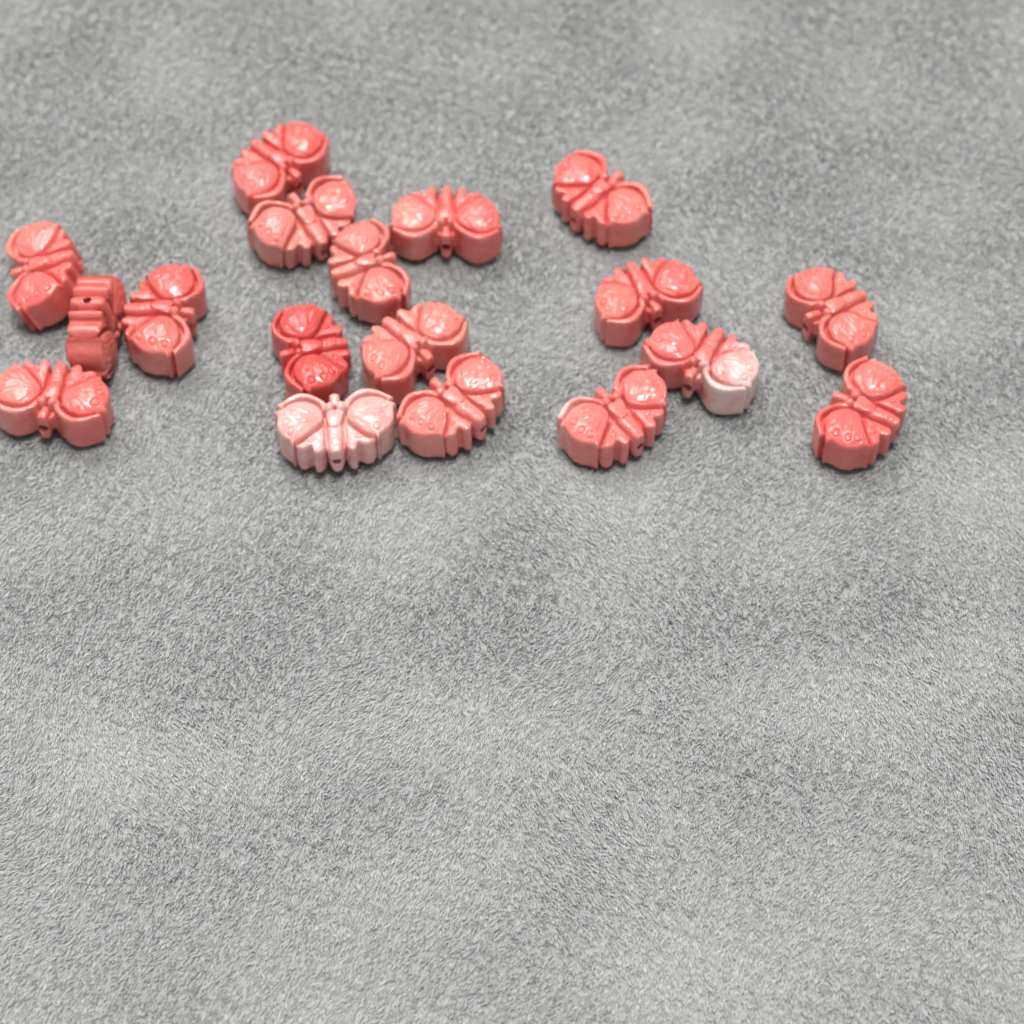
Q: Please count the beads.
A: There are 18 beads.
